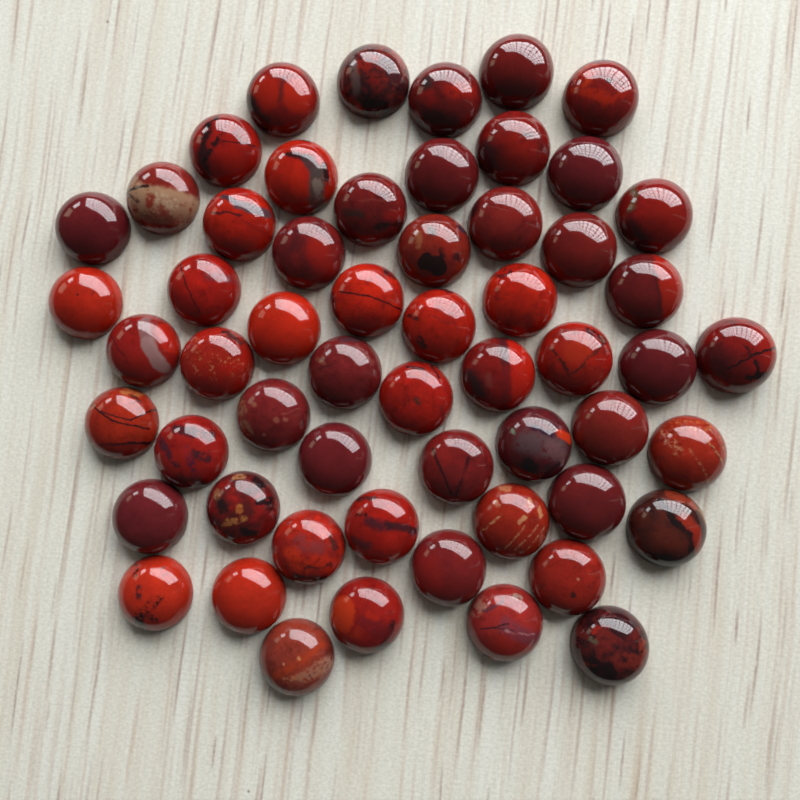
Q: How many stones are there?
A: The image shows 57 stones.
